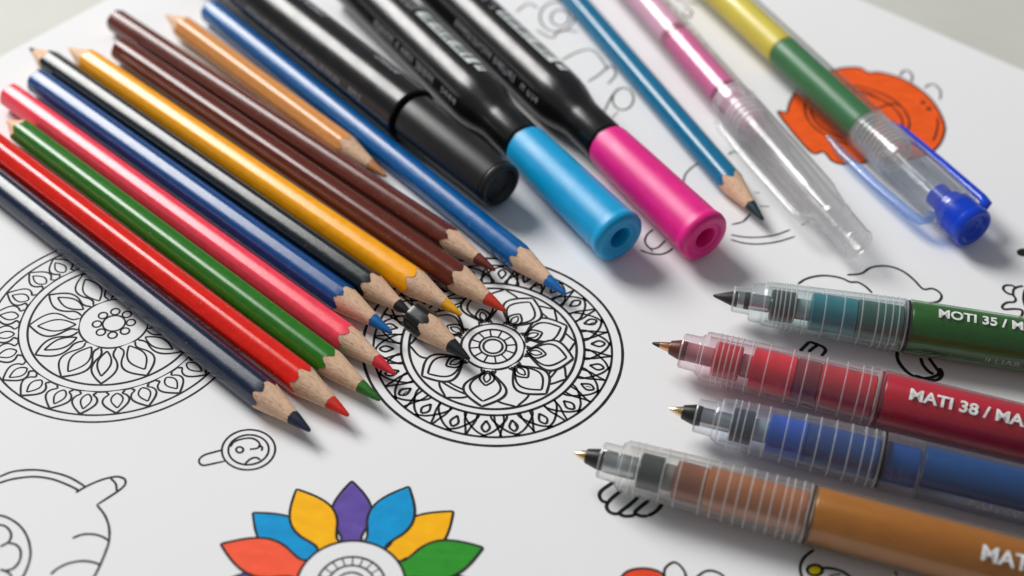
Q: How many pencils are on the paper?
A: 13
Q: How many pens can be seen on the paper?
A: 6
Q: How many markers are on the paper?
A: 3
